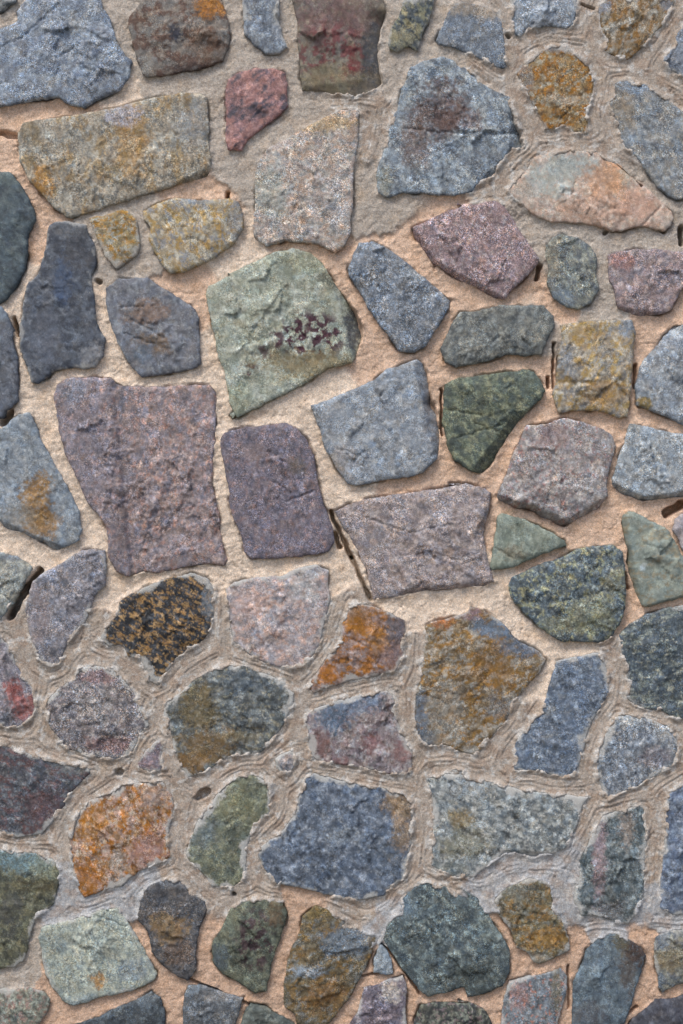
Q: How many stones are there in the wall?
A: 83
